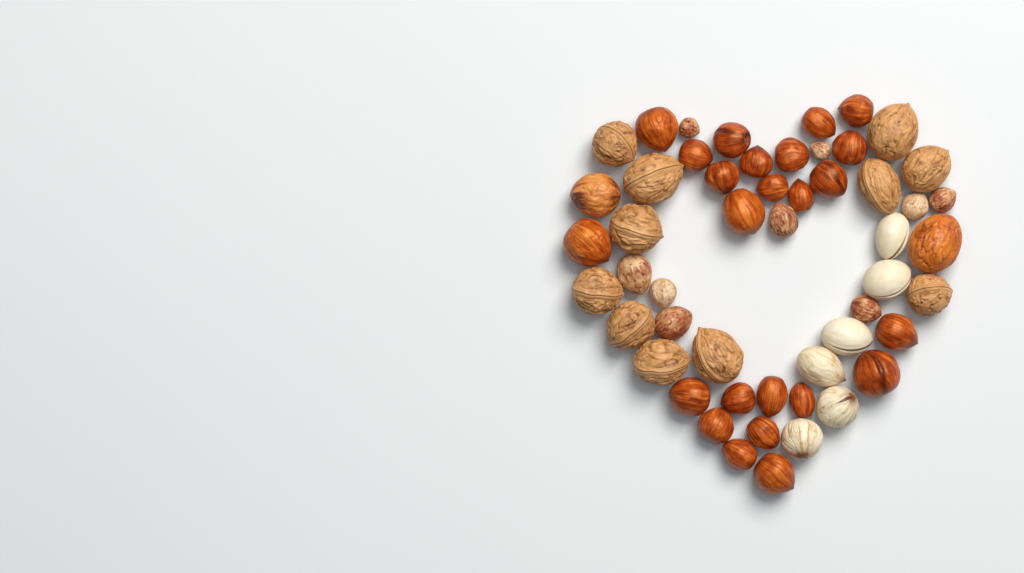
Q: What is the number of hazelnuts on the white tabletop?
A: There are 24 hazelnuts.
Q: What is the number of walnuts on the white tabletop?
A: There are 13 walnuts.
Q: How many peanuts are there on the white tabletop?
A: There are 9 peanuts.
